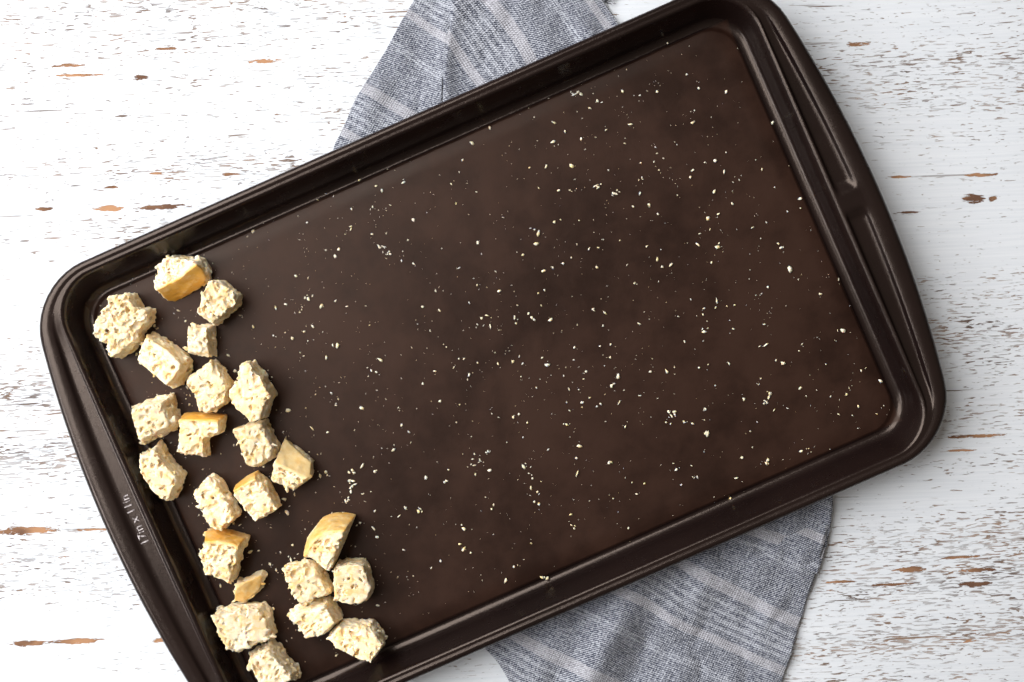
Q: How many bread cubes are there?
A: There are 23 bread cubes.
